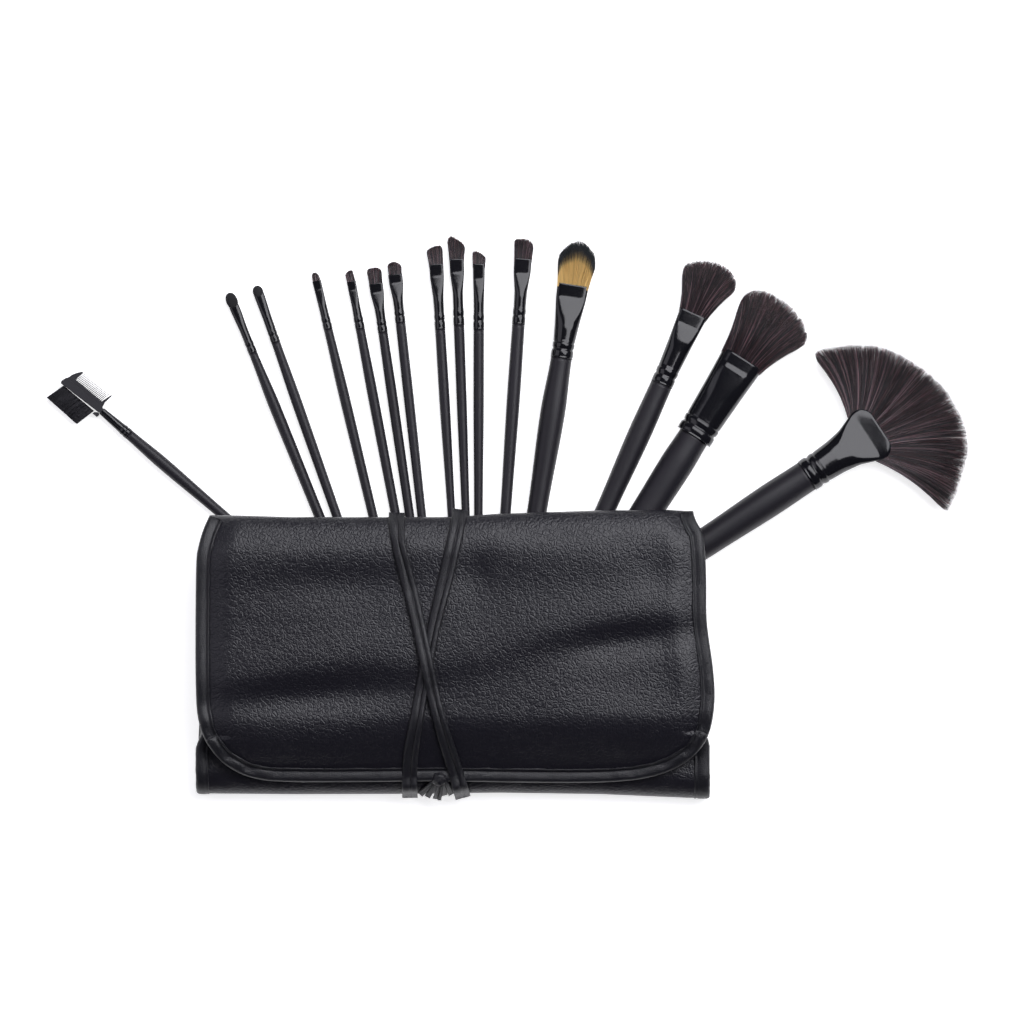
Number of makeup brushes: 15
